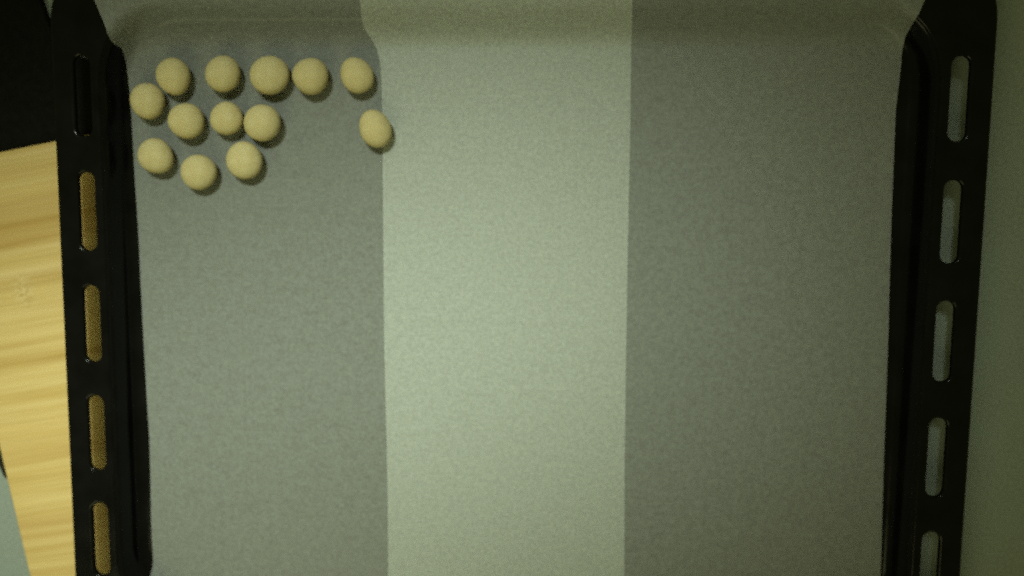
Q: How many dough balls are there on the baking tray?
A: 13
